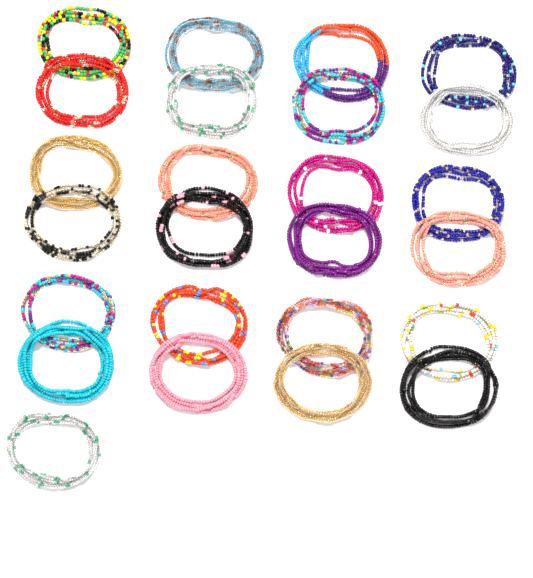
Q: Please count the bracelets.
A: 25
